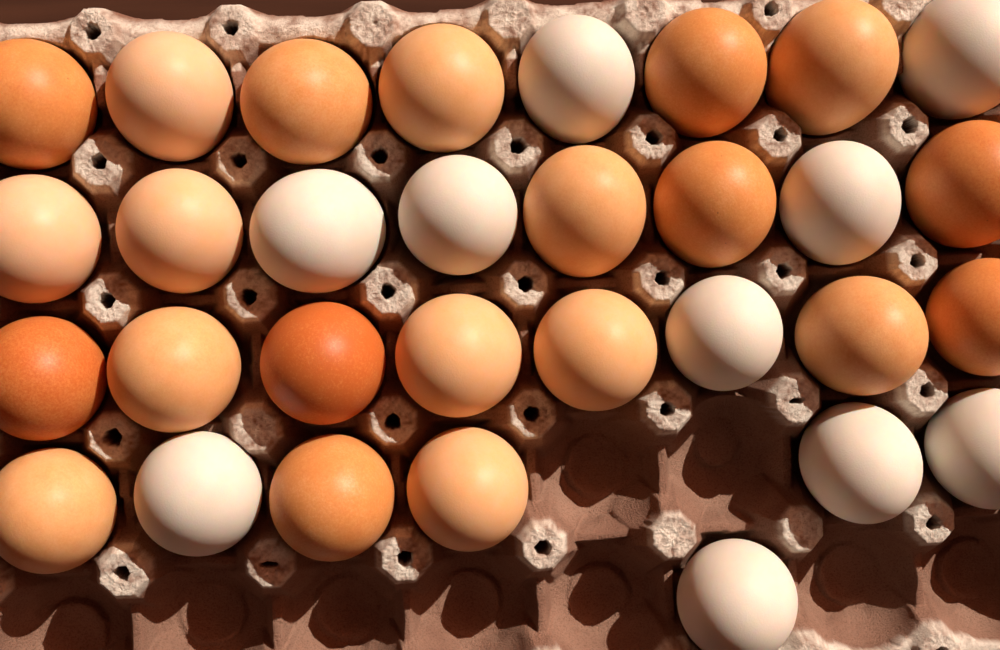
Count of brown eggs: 21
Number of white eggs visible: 10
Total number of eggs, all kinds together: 31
